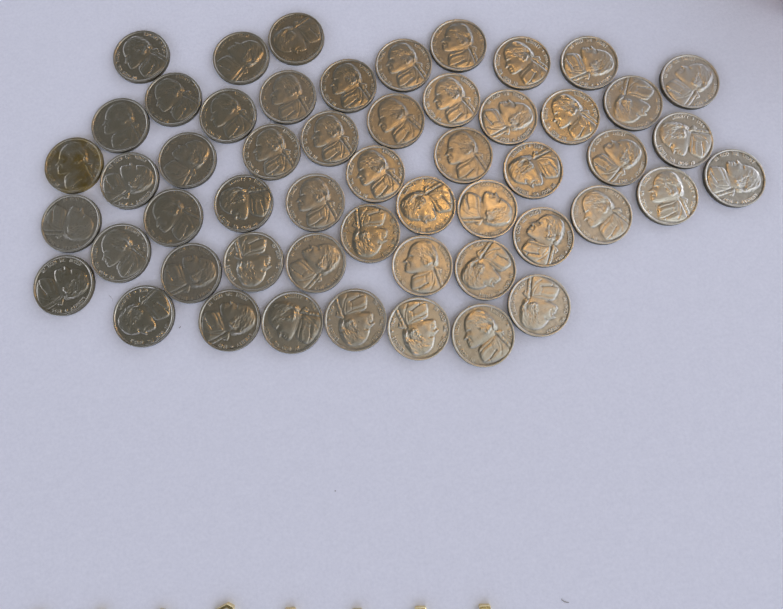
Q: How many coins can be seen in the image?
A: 53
